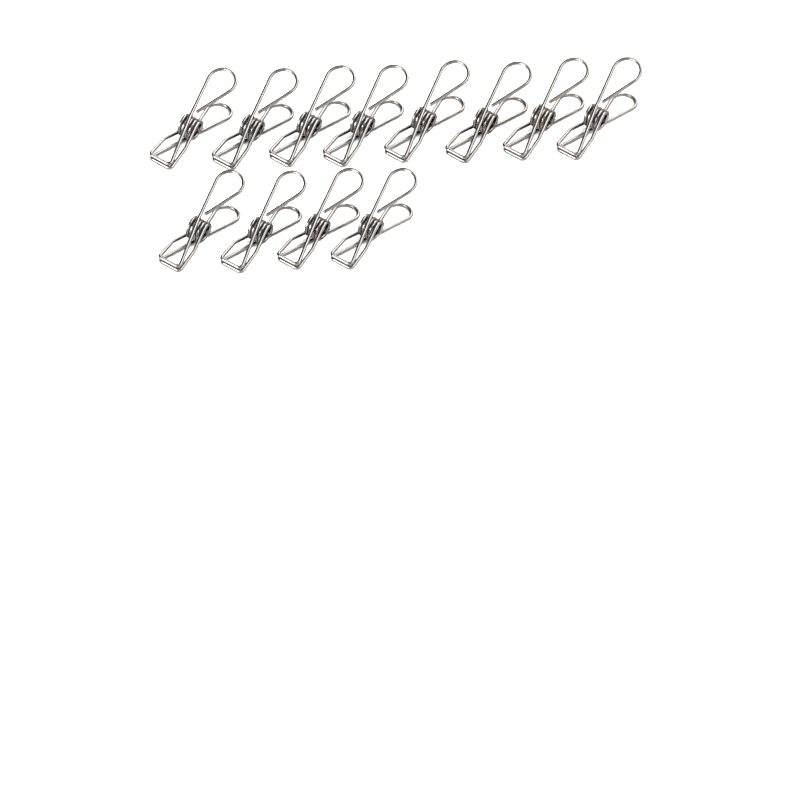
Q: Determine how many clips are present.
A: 12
